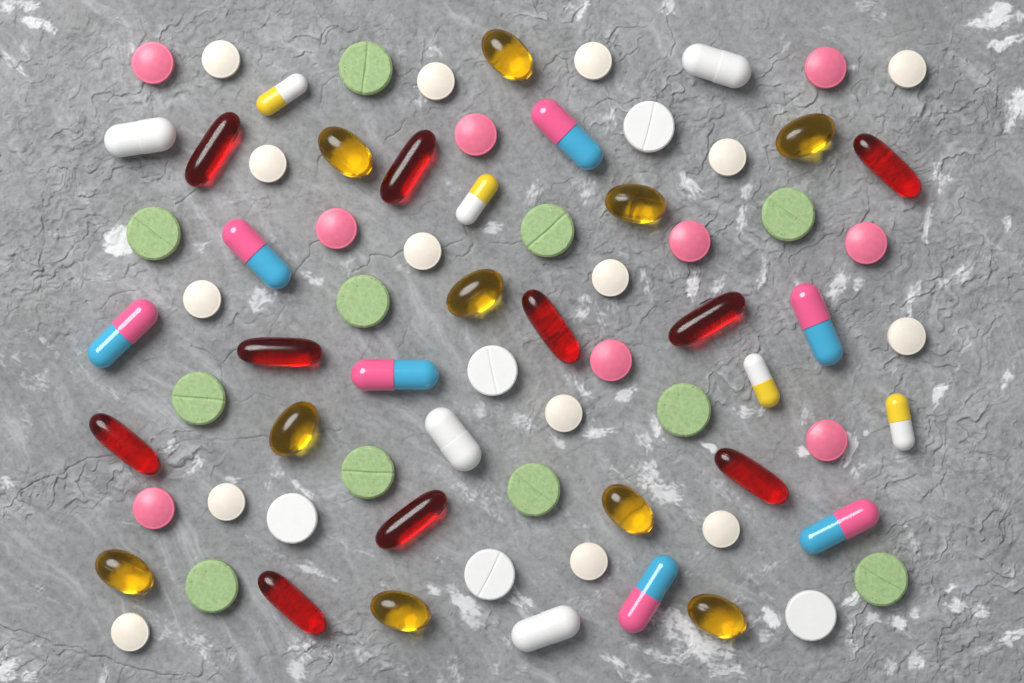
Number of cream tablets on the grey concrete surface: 15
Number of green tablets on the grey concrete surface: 11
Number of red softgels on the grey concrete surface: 10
